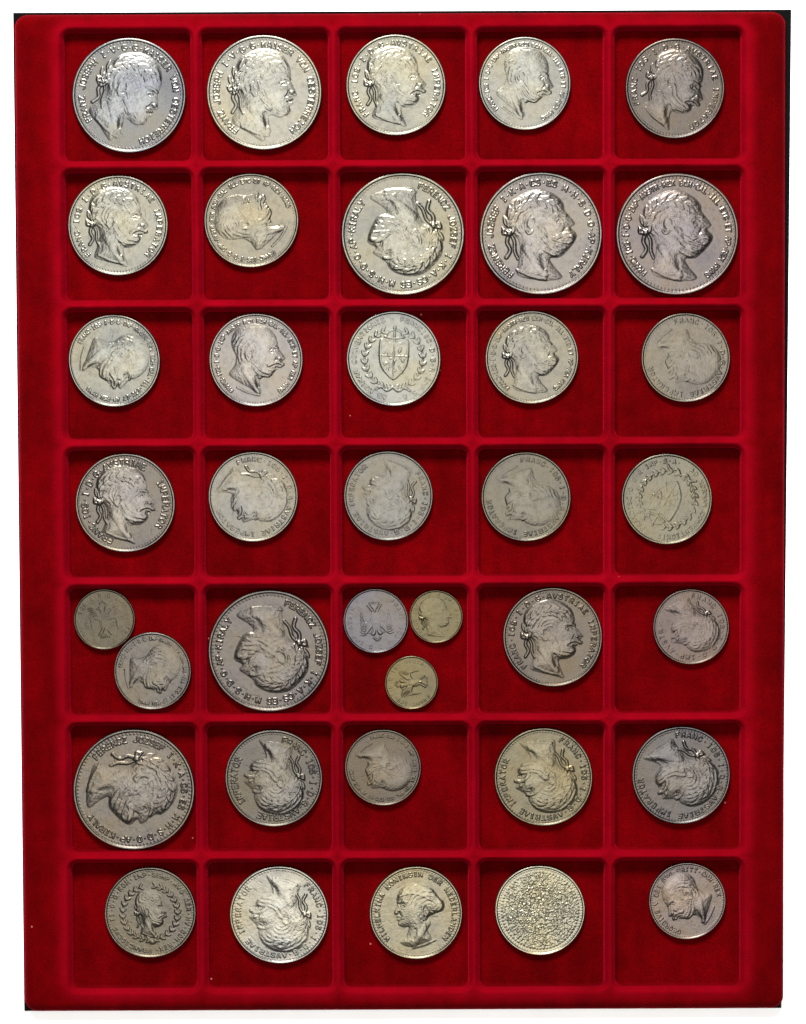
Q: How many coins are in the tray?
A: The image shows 38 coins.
